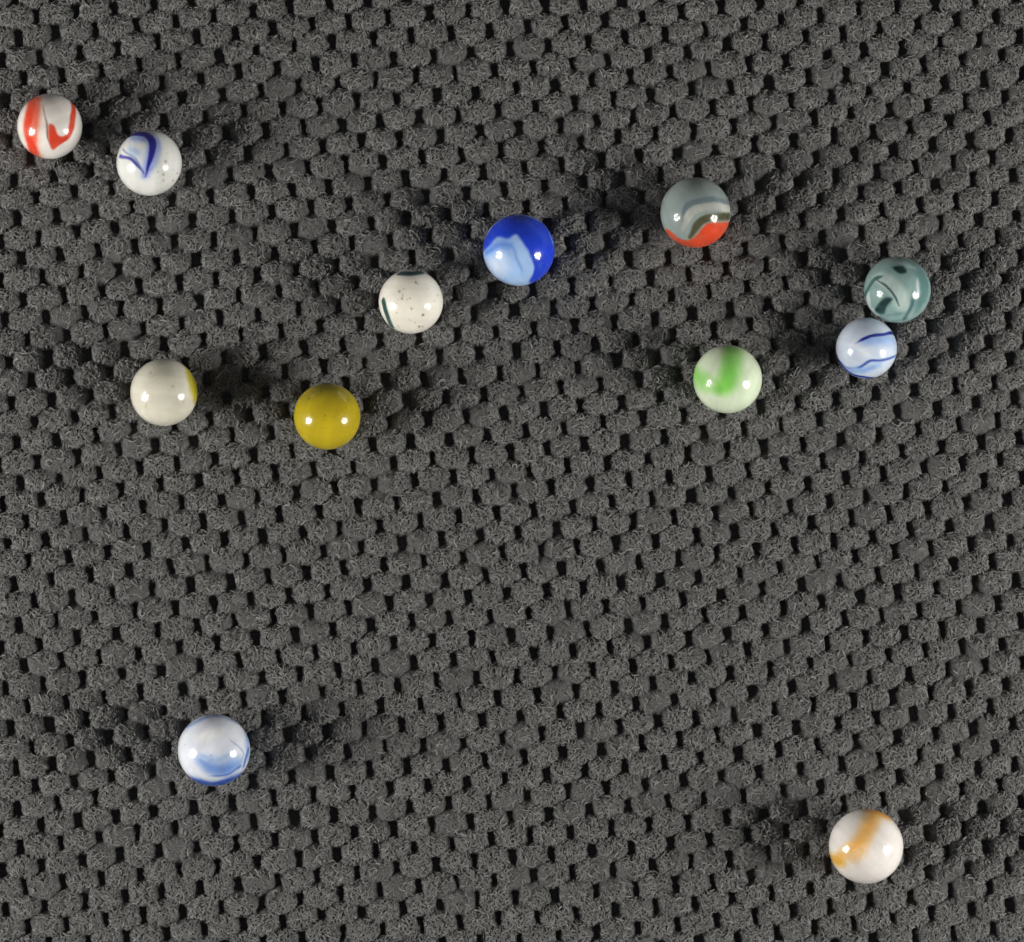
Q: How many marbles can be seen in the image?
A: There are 12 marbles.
